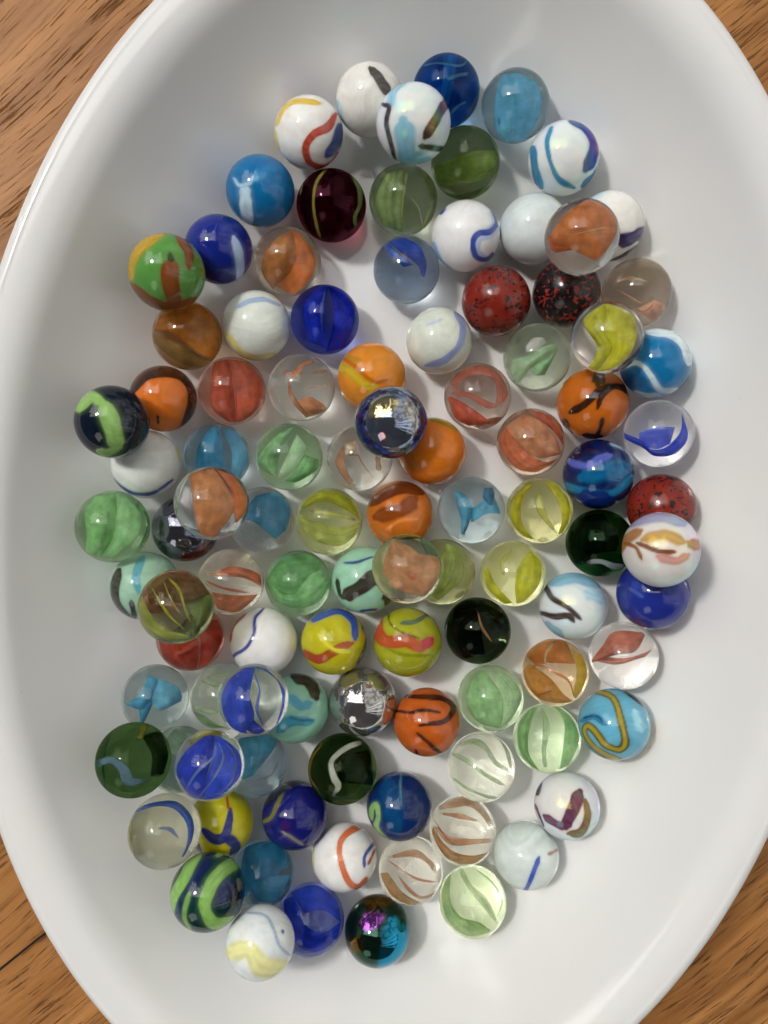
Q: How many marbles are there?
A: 102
